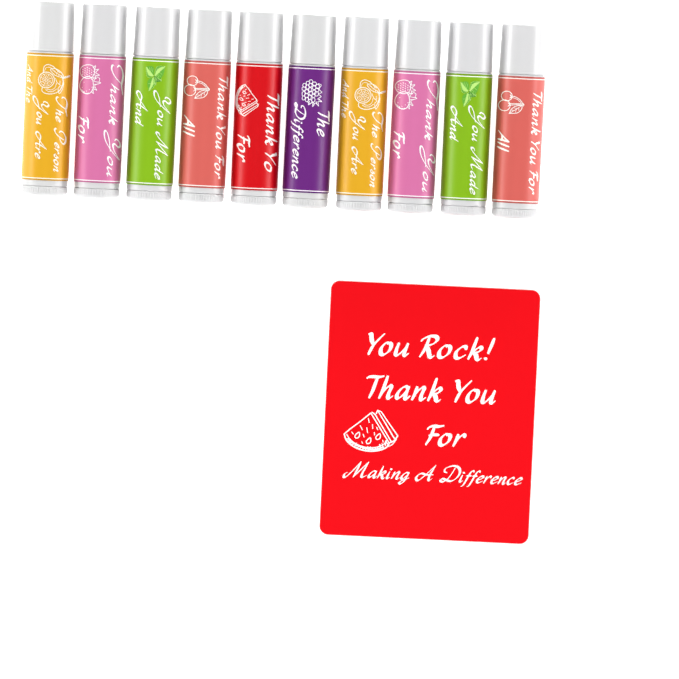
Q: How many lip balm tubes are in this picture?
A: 10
